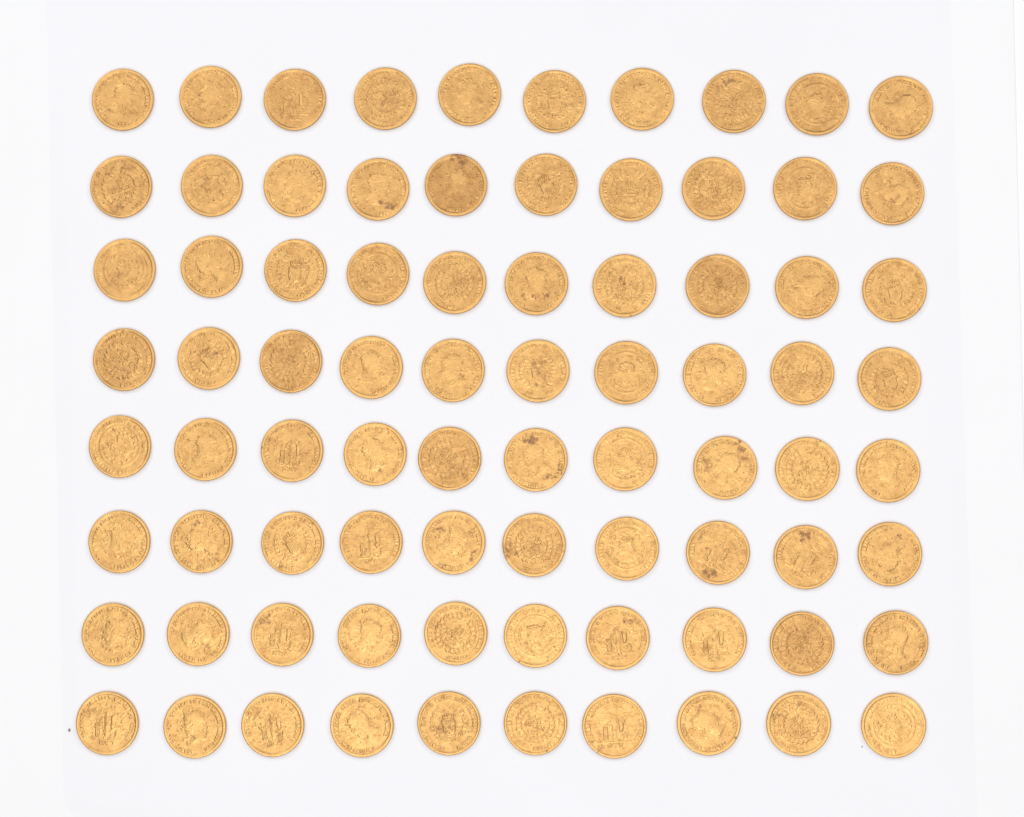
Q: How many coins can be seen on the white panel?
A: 80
